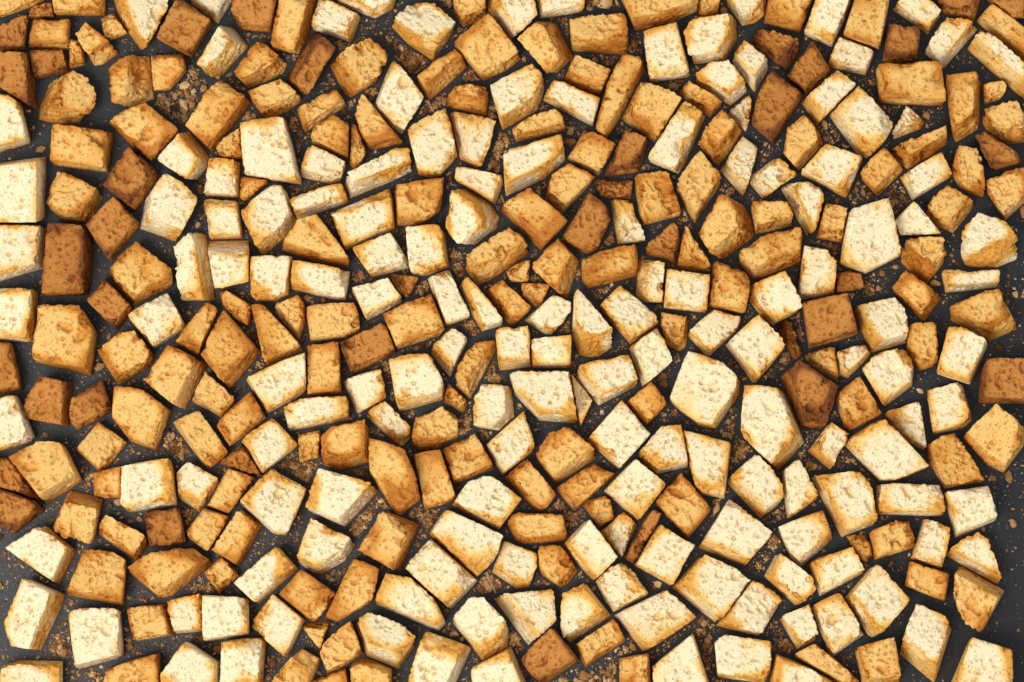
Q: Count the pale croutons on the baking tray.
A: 156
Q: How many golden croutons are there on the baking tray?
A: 139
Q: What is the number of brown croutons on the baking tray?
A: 38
